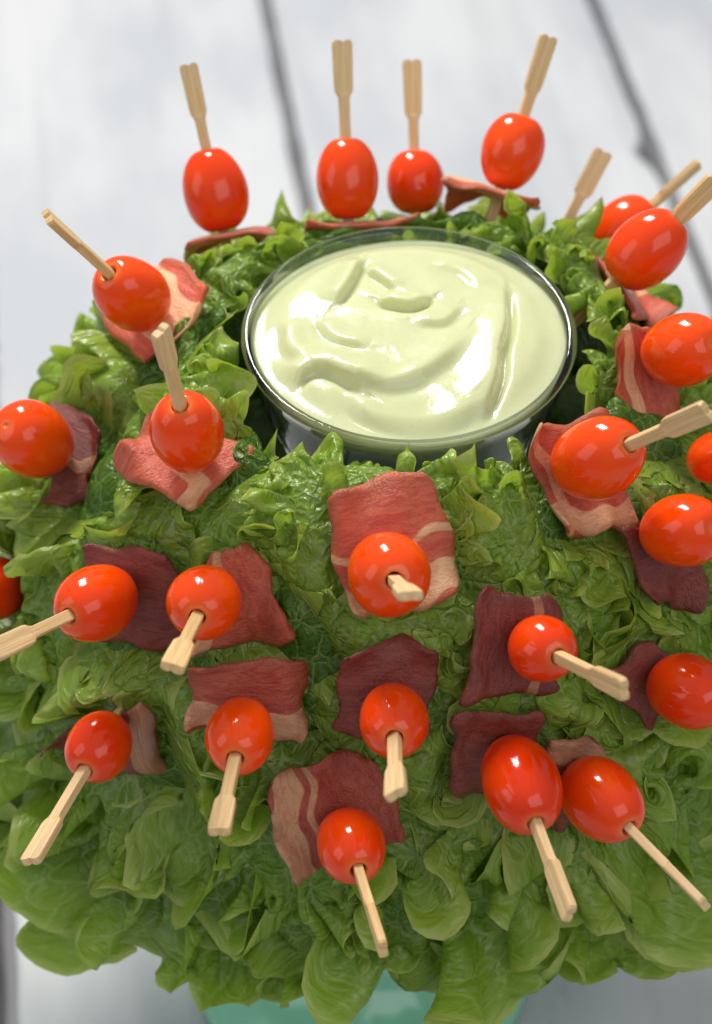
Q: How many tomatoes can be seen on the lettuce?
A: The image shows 25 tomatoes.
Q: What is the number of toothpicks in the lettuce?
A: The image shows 20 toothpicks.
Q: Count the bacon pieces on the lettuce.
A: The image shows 21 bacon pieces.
